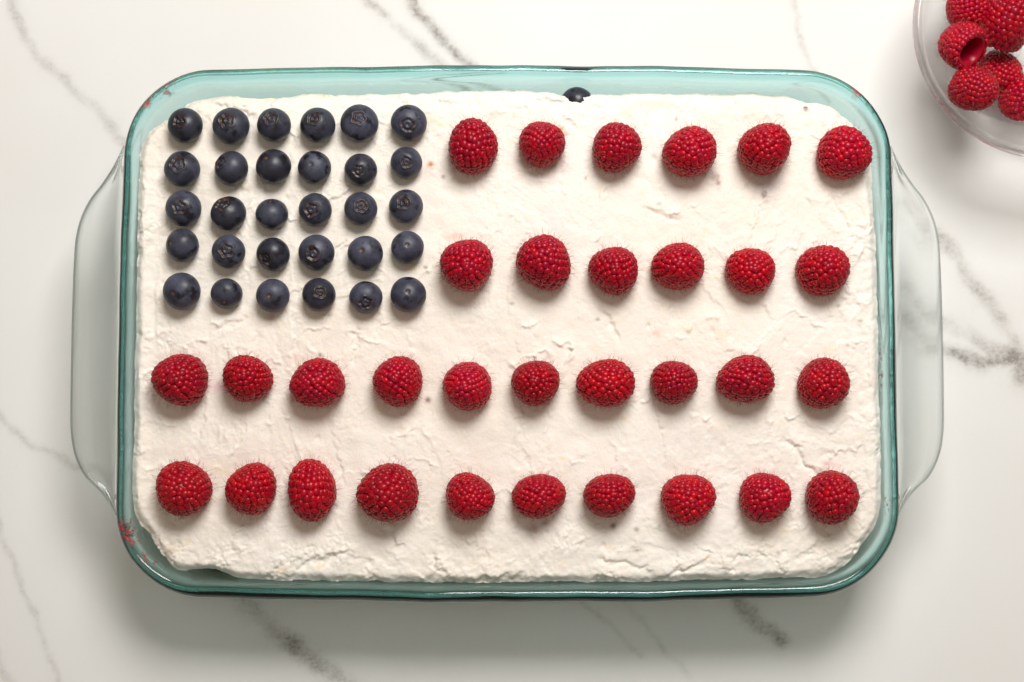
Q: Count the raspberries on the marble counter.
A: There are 38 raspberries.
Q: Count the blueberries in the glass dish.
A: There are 31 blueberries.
